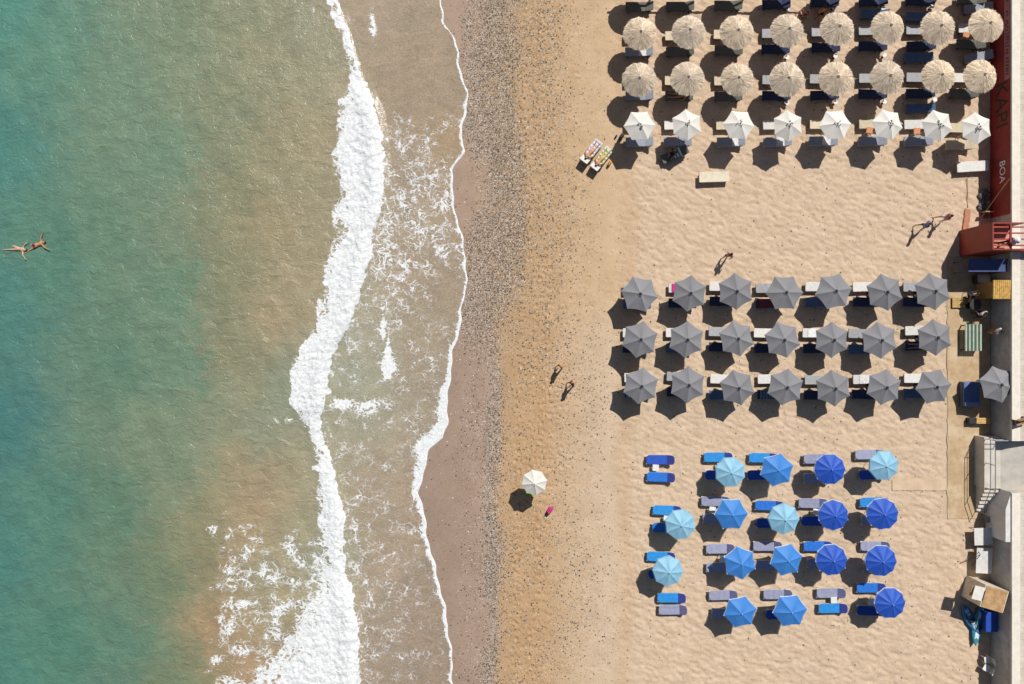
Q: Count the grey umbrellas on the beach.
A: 22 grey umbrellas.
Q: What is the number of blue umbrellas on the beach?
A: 17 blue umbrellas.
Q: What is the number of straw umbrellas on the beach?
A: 16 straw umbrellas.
